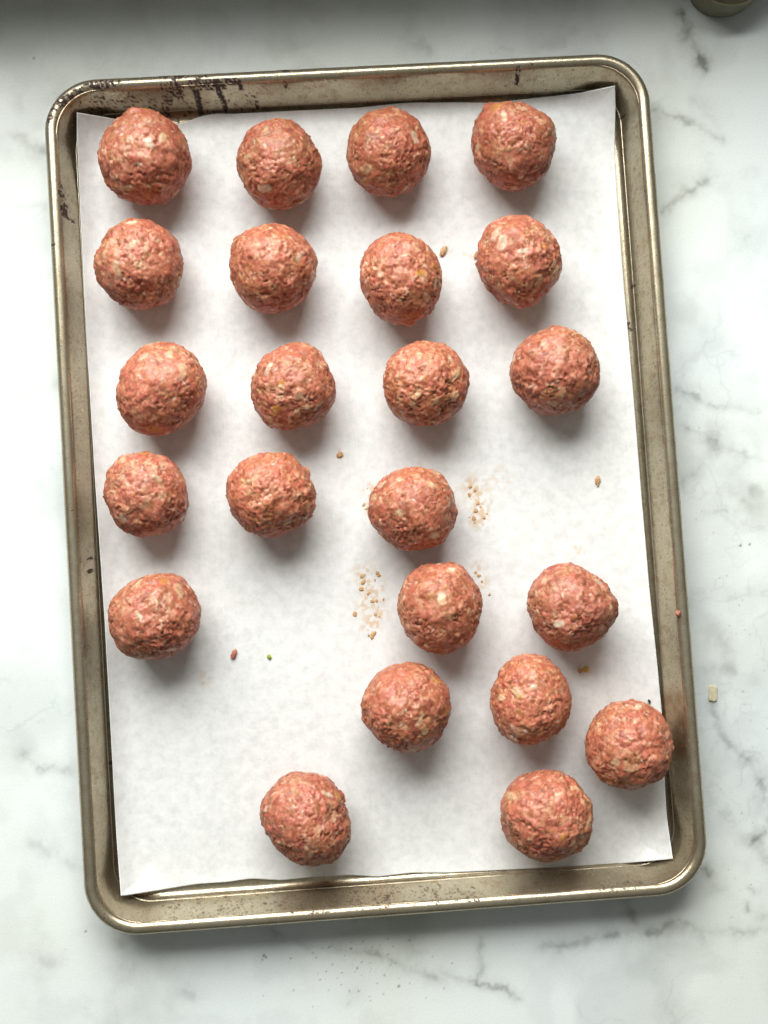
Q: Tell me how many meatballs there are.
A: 23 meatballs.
